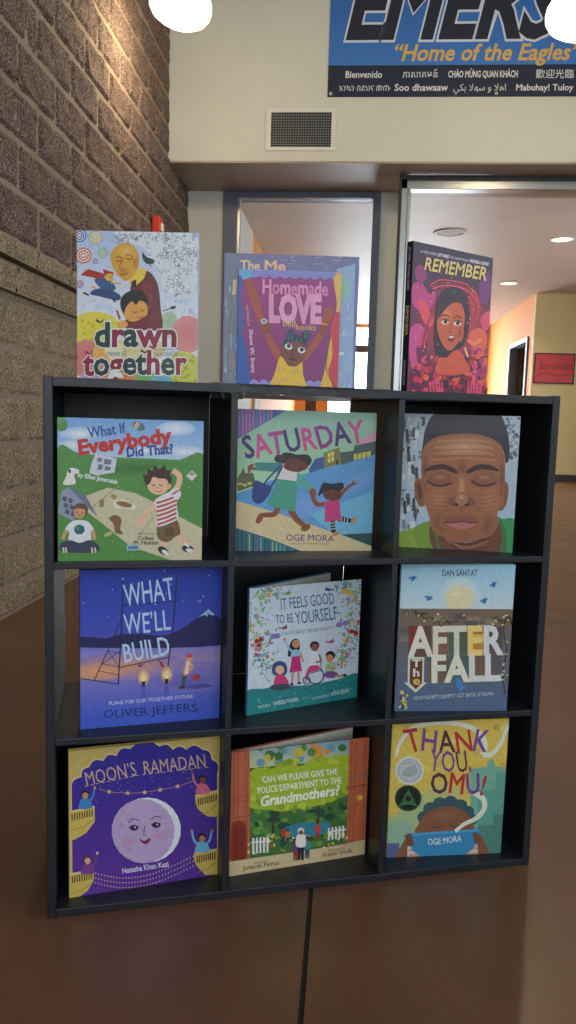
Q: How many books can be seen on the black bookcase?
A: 13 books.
